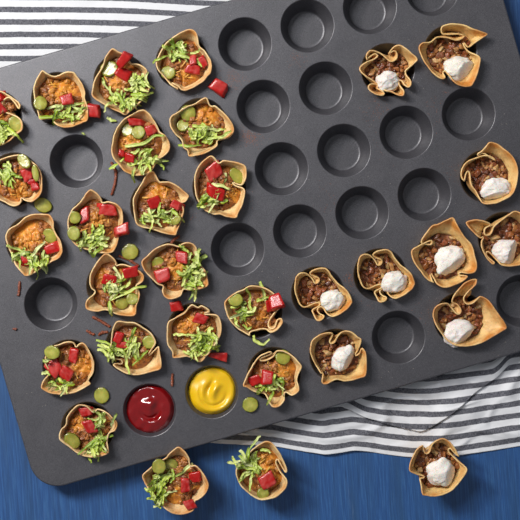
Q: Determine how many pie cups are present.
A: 10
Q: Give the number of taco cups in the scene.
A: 21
